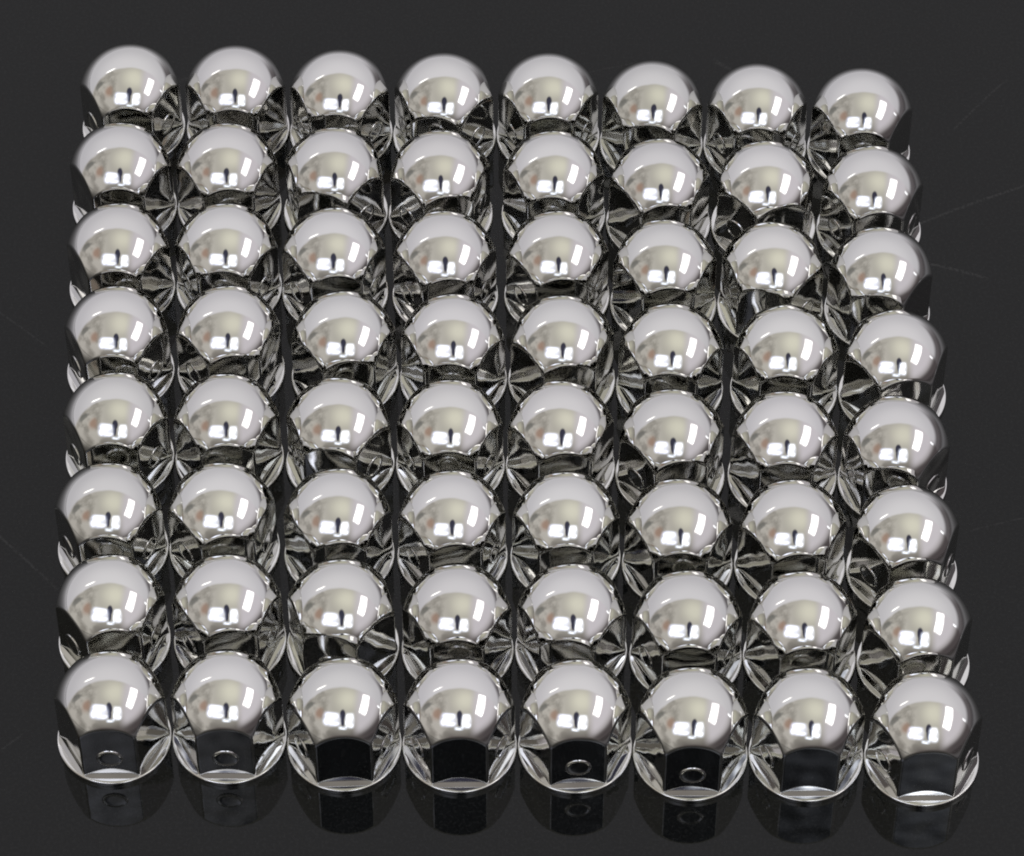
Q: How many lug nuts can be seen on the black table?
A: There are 64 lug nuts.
